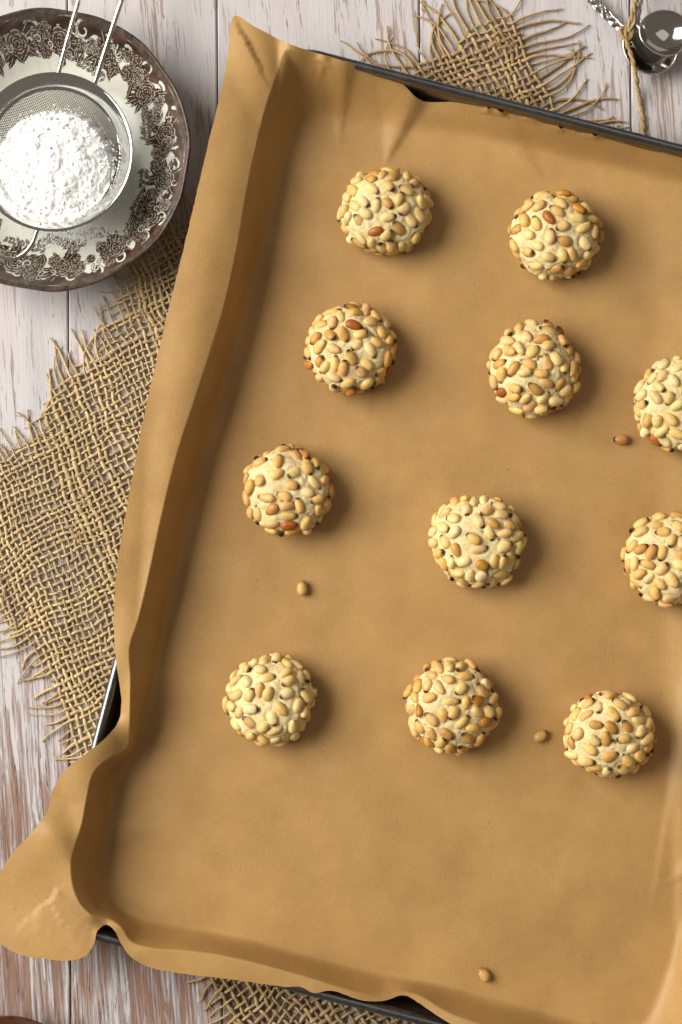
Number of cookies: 11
